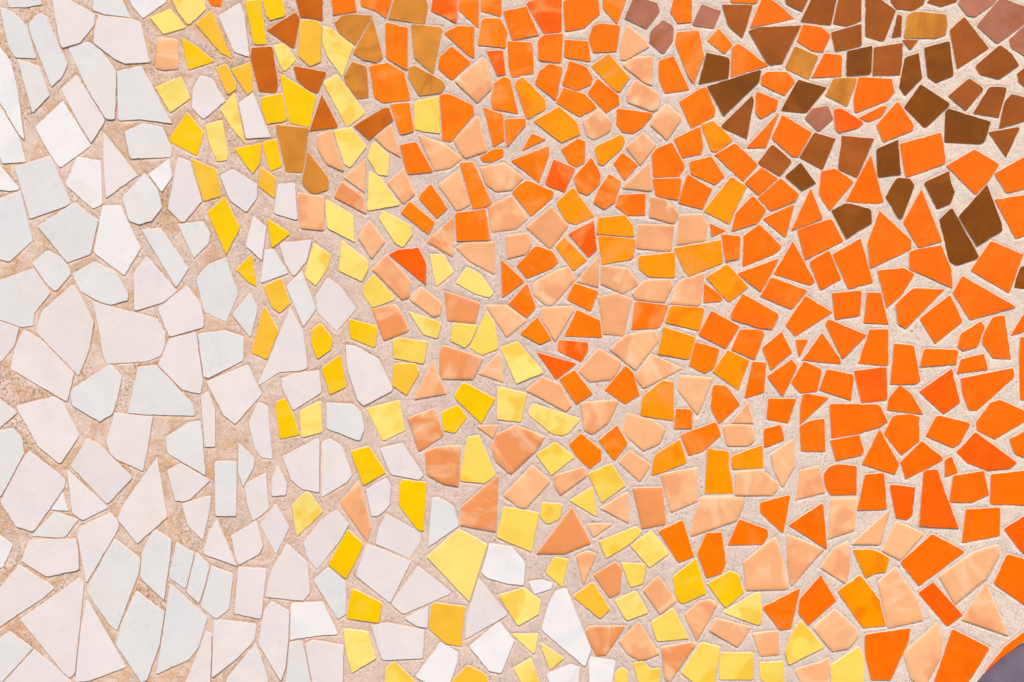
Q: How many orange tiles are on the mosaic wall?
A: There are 200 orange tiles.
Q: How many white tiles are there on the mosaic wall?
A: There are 123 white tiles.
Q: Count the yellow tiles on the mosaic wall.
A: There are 91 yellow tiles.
